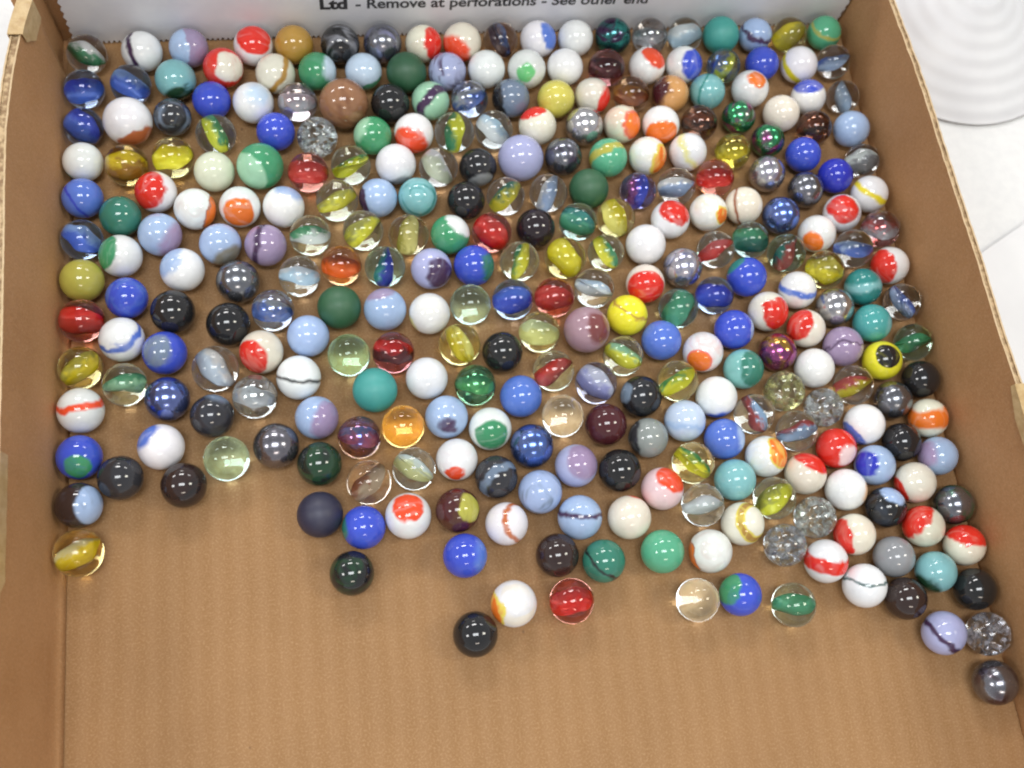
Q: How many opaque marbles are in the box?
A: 200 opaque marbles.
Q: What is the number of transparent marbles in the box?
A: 97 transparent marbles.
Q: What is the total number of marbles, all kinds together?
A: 297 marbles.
